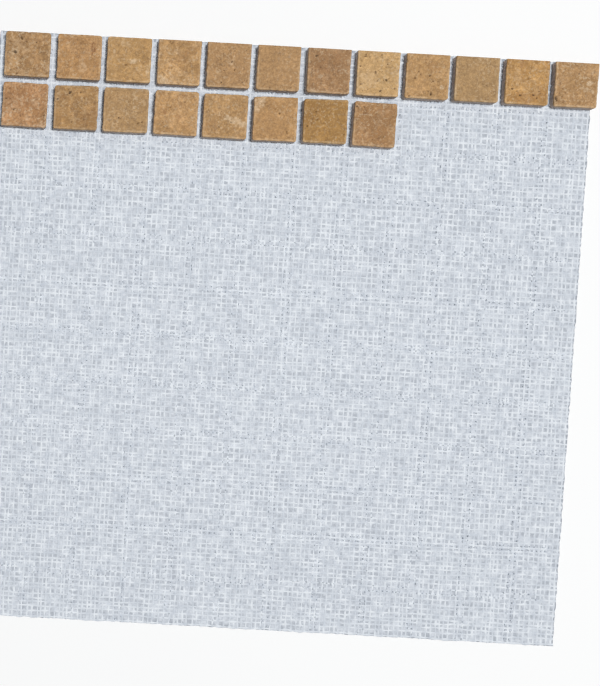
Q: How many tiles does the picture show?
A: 20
